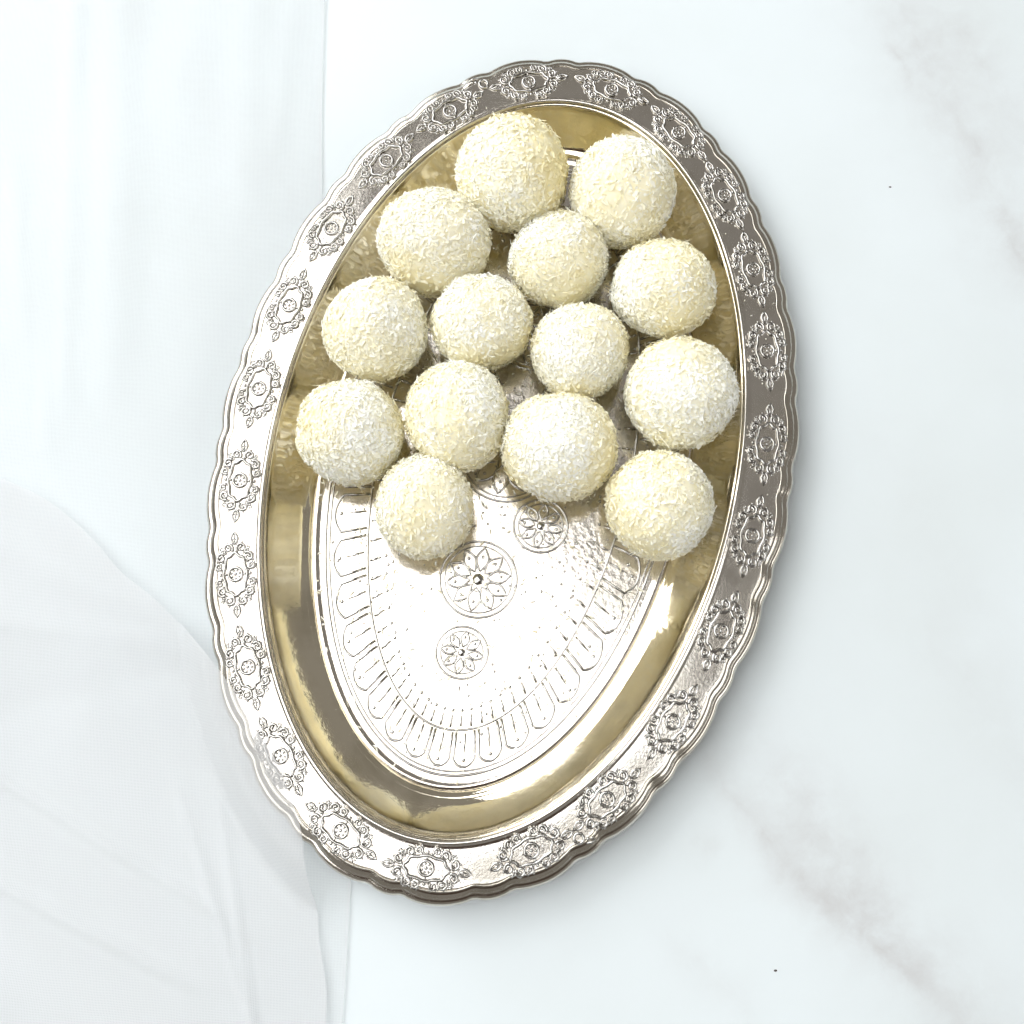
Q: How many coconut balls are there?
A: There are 14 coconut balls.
